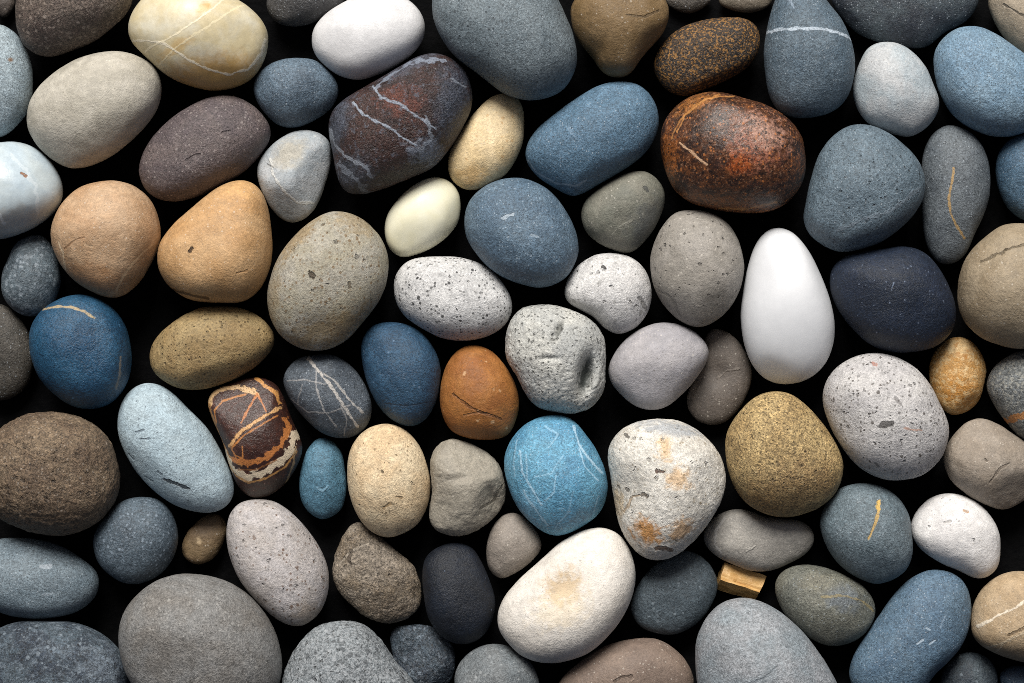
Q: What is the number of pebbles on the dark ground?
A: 87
